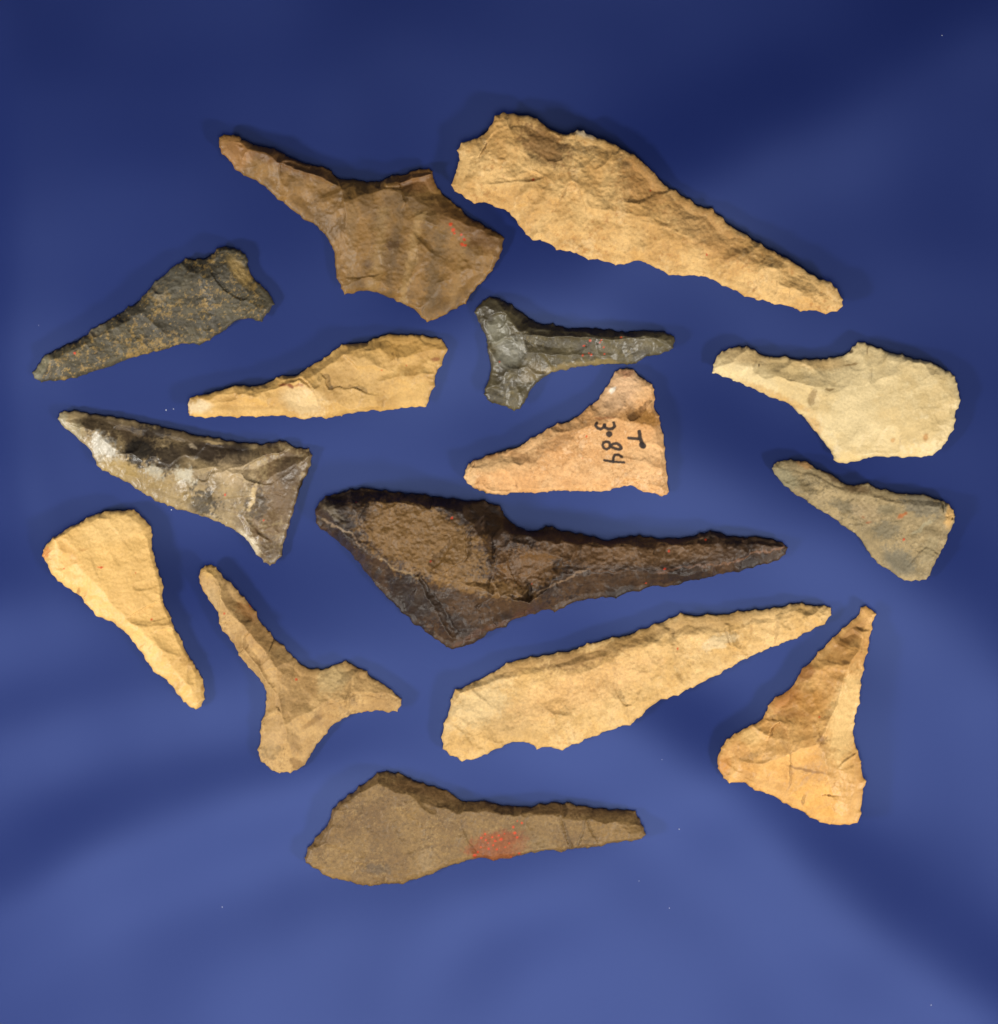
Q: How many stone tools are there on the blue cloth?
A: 15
